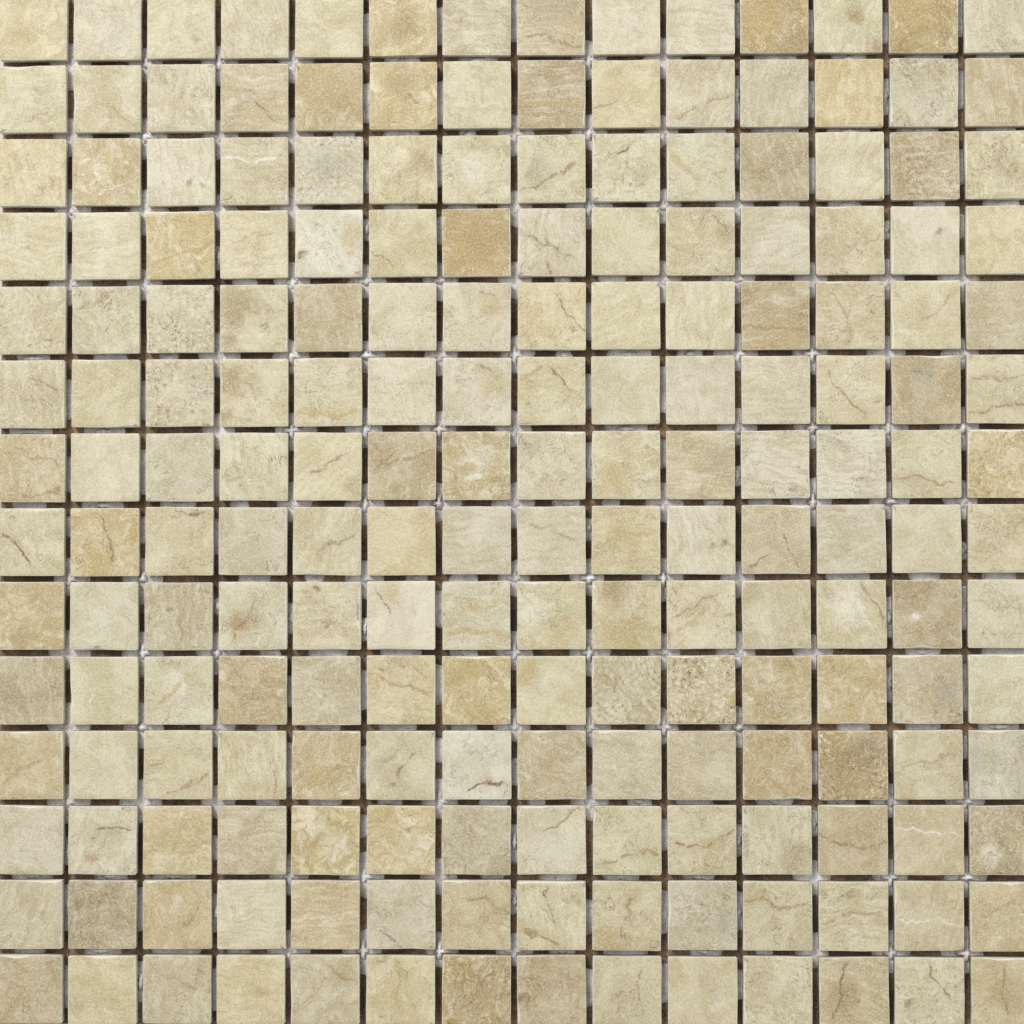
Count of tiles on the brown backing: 196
